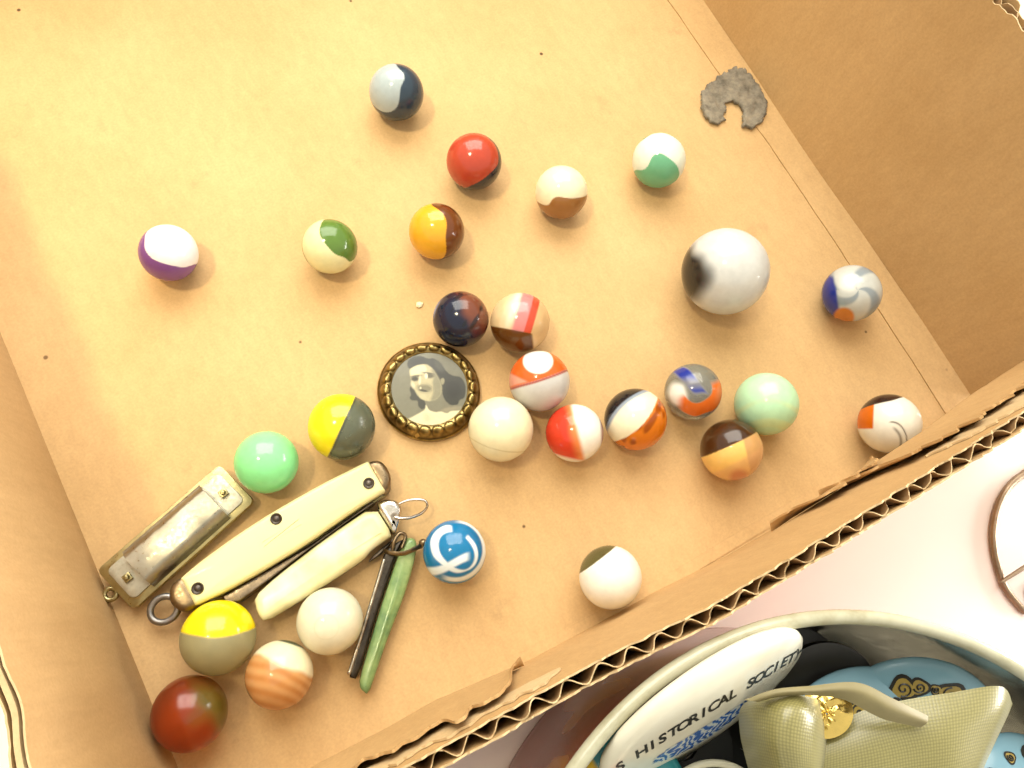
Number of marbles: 27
